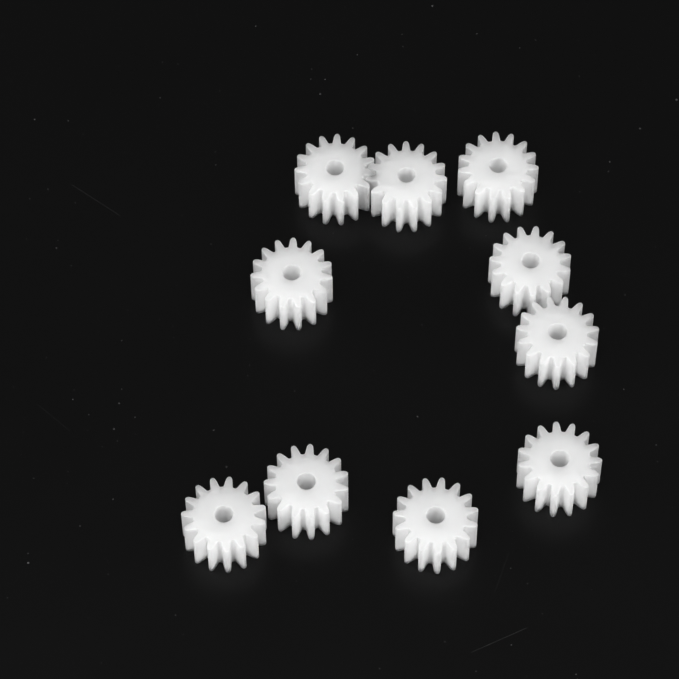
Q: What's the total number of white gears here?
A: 10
